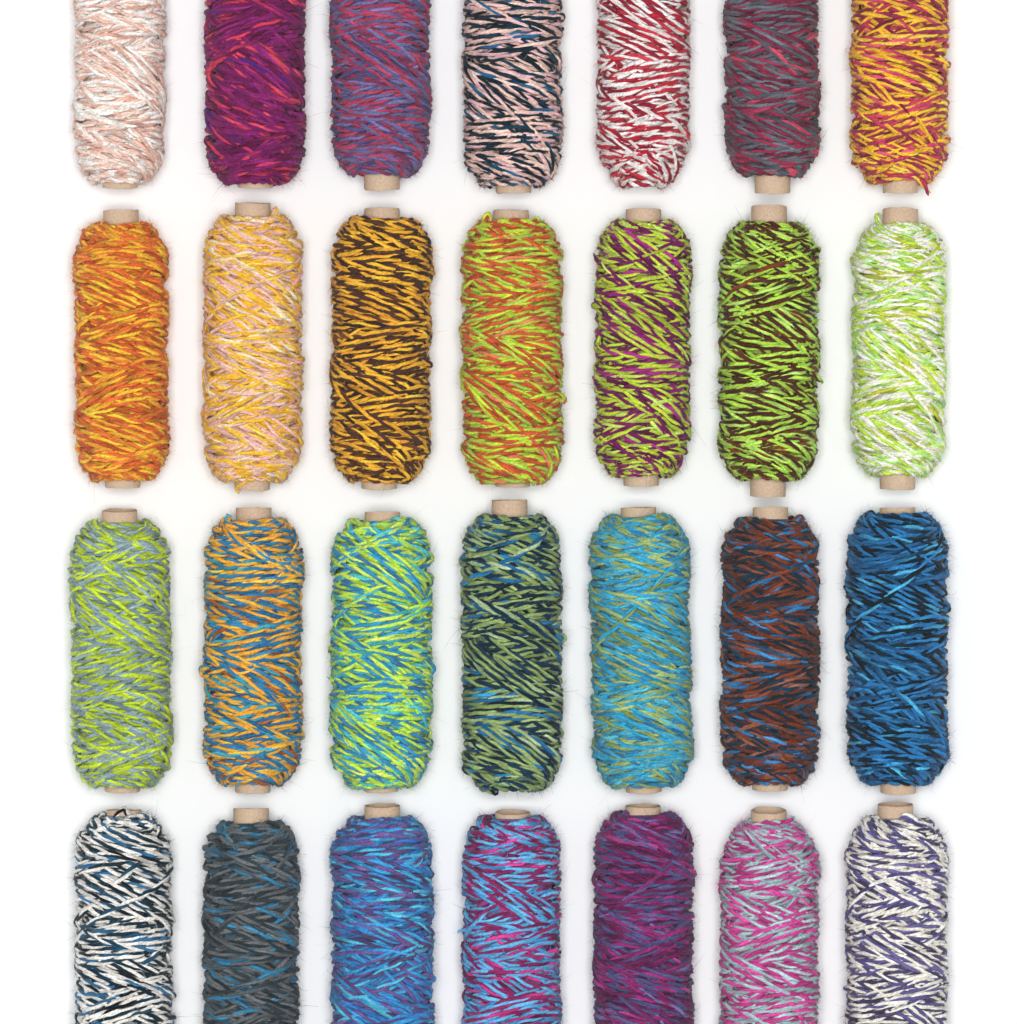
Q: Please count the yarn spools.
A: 28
